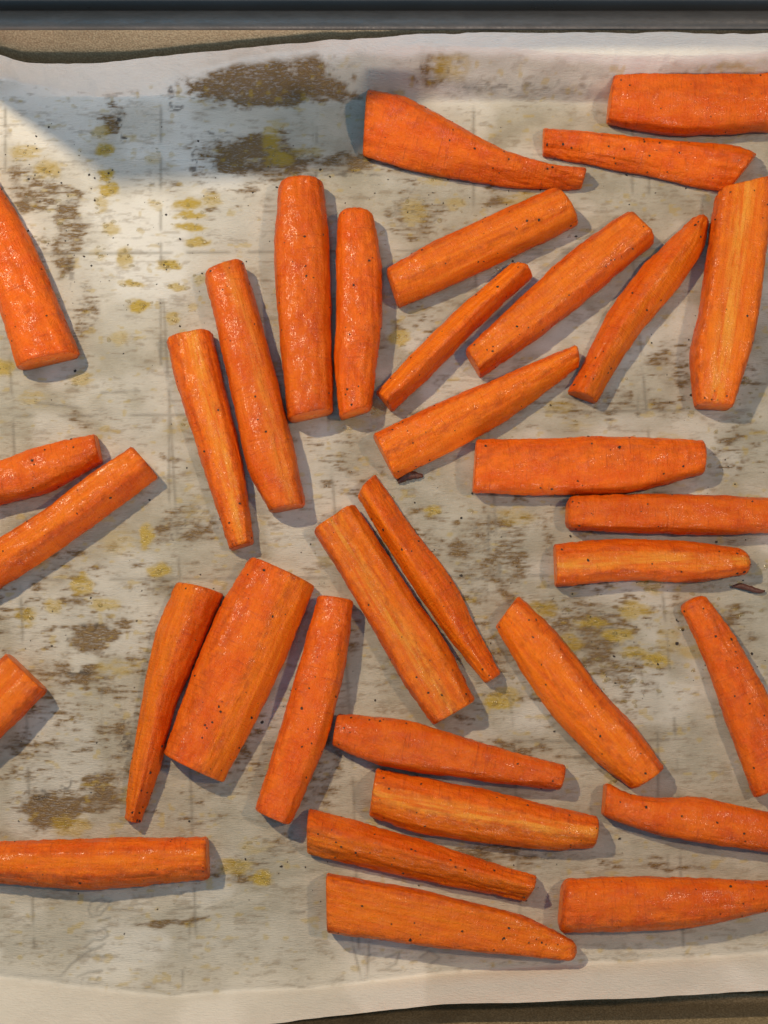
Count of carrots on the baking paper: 34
